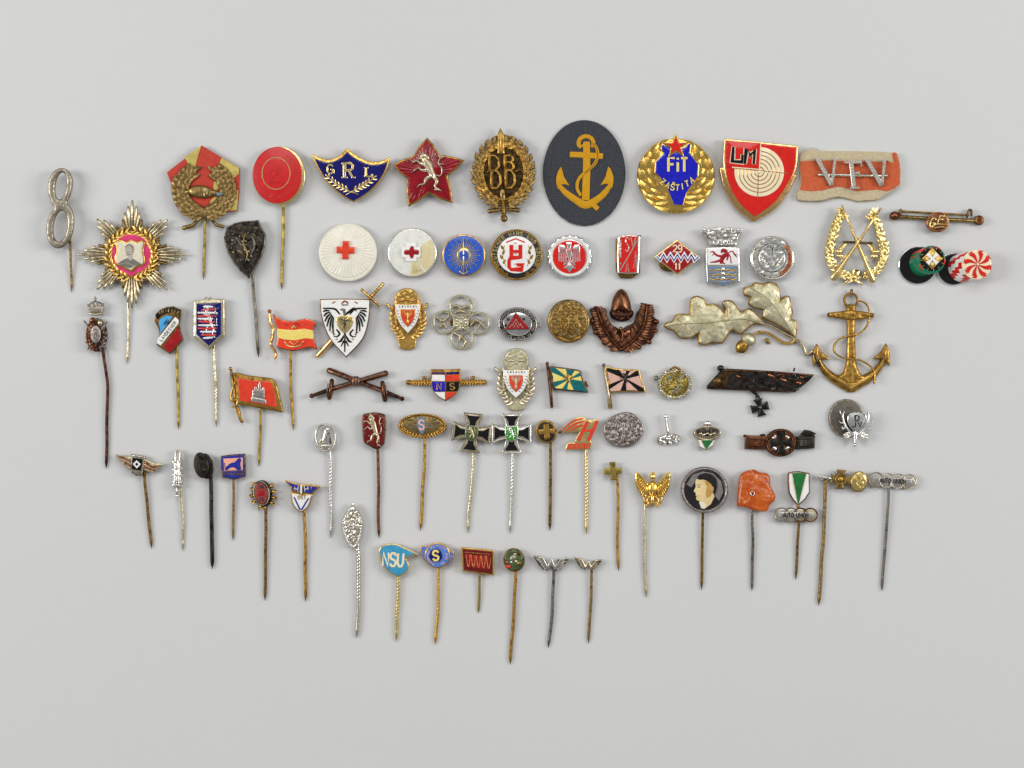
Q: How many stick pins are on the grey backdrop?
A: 37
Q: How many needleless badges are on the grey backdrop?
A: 40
